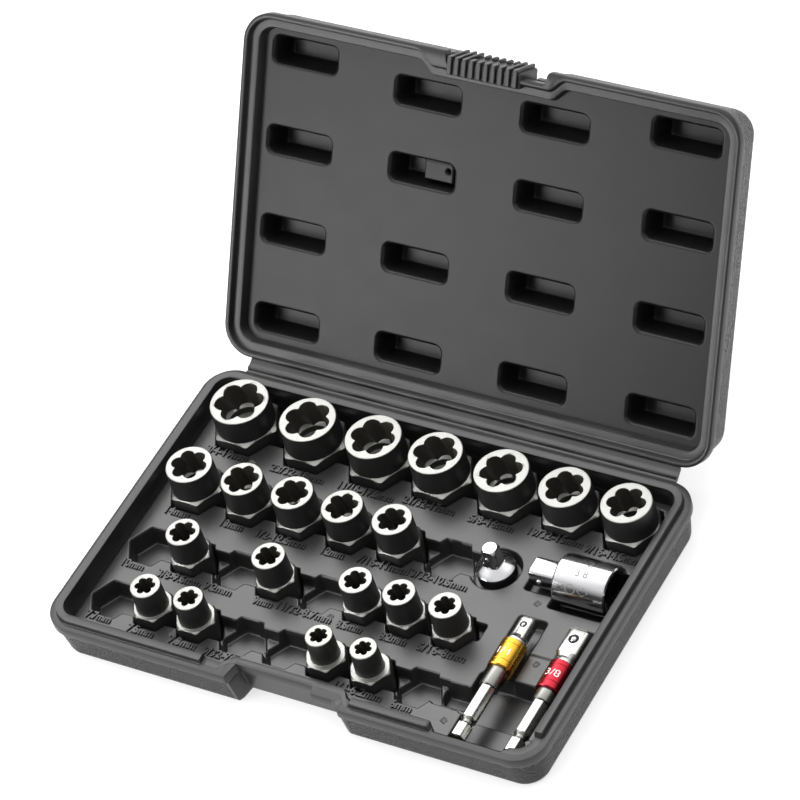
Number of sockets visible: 21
